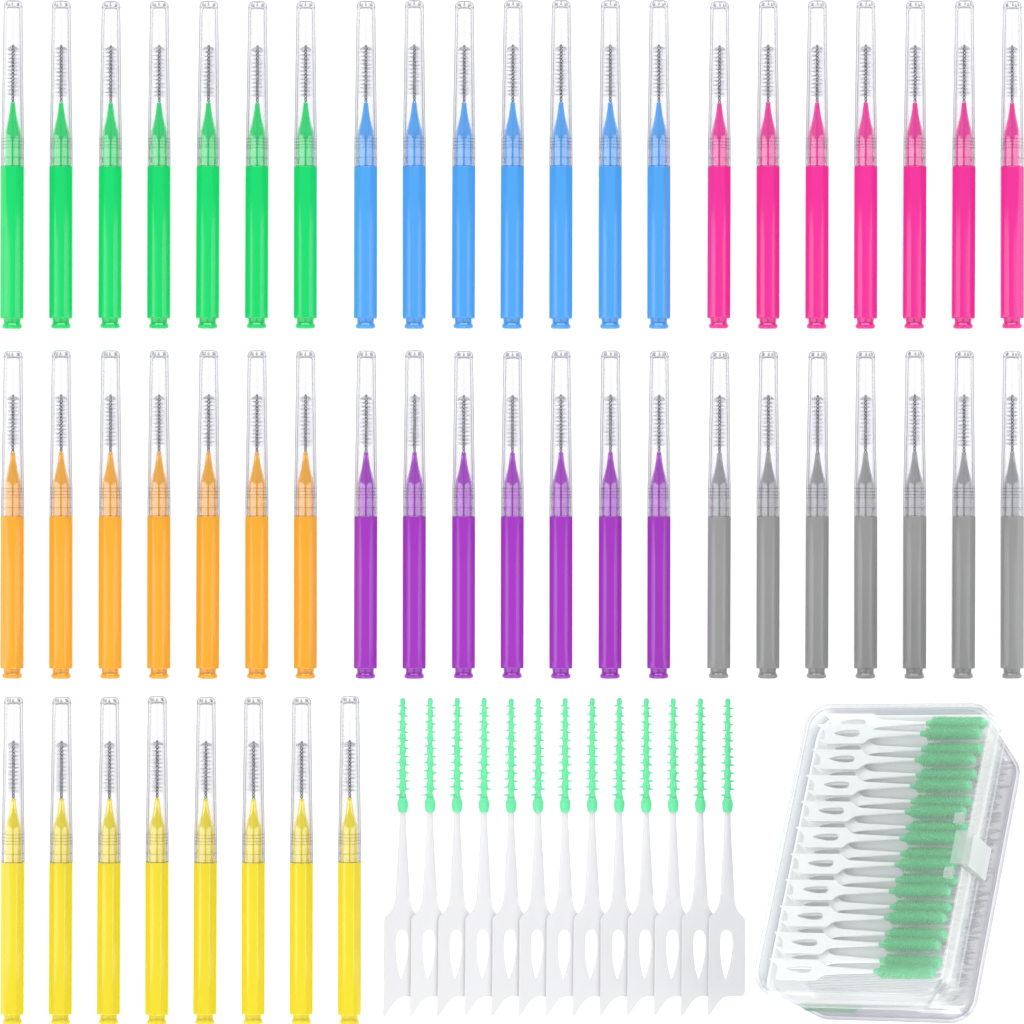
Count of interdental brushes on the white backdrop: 50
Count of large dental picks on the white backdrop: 13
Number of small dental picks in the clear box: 21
